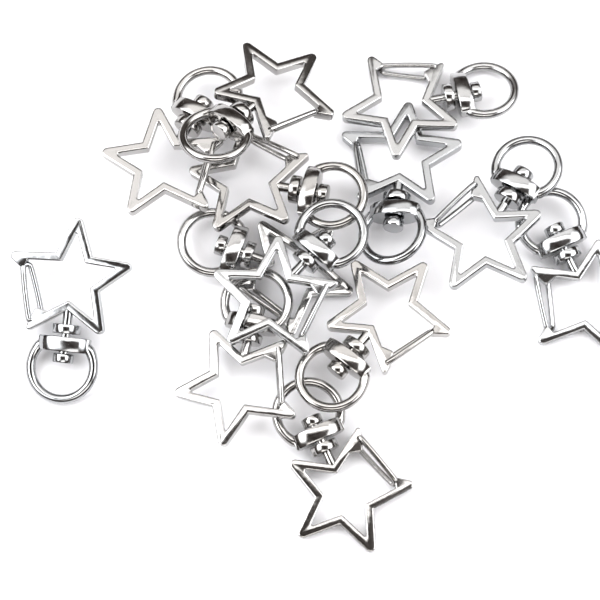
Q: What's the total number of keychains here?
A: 13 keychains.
